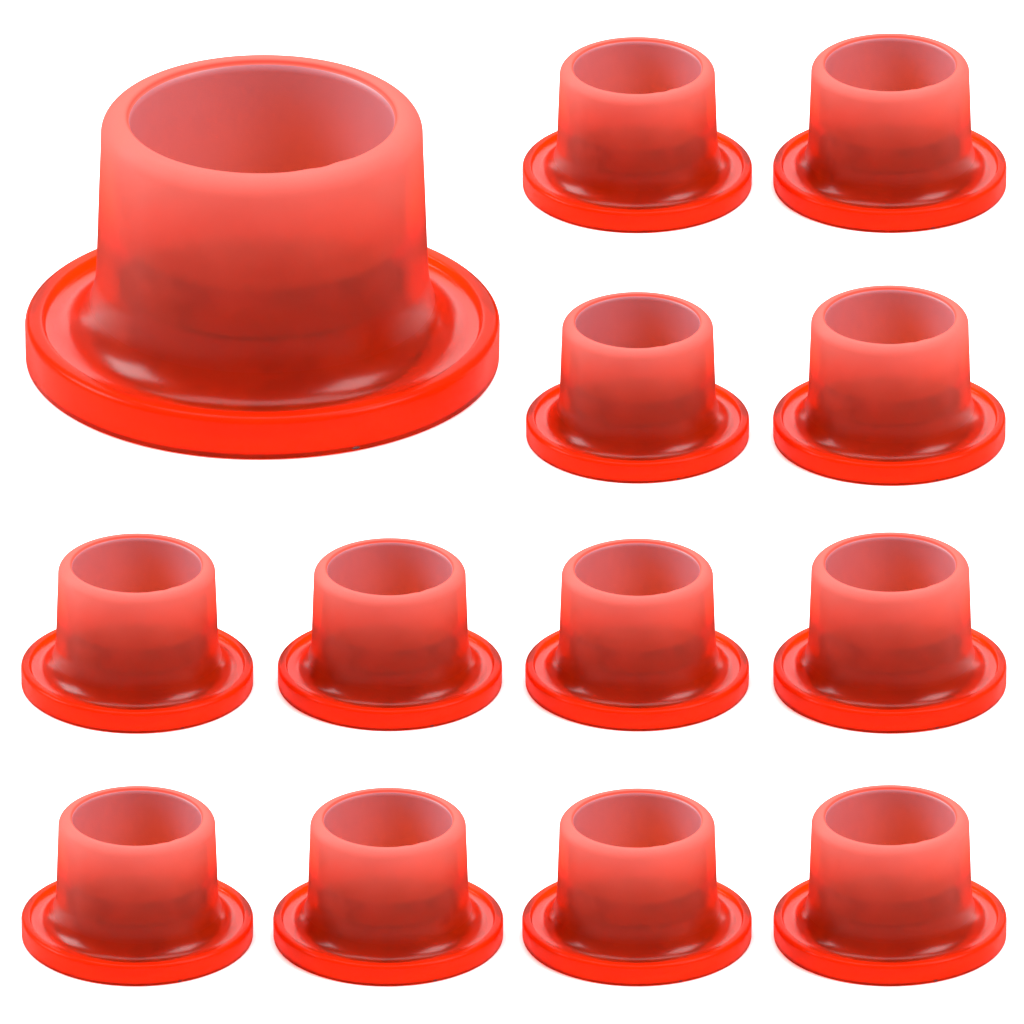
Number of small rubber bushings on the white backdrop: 12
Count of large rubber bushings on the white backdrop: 1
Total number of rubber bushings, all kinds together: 13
